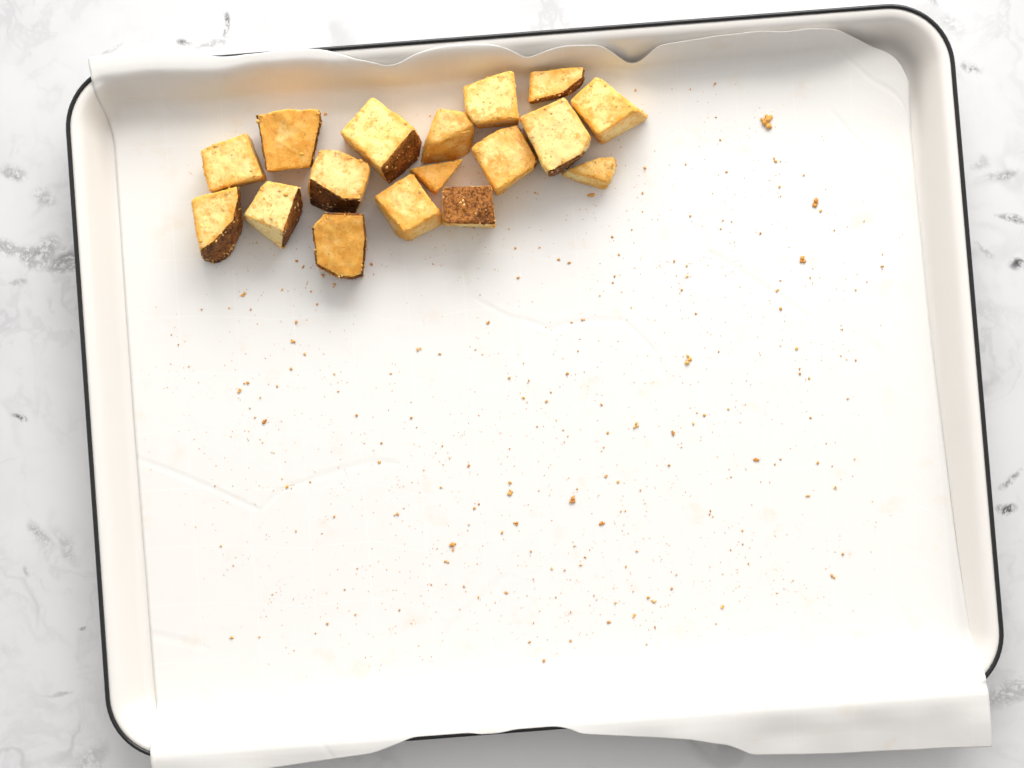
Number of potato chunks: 17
